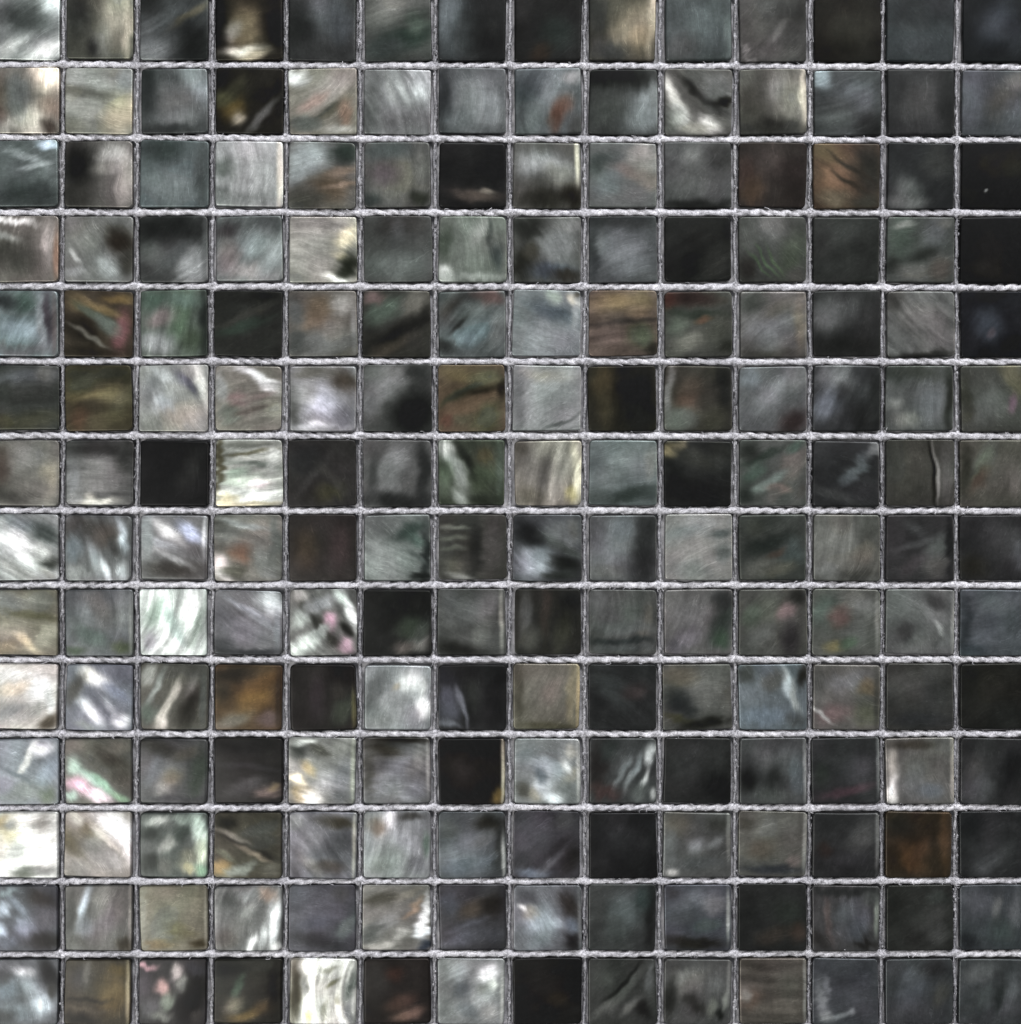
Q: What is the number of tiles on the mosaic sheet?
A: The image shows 196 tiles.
